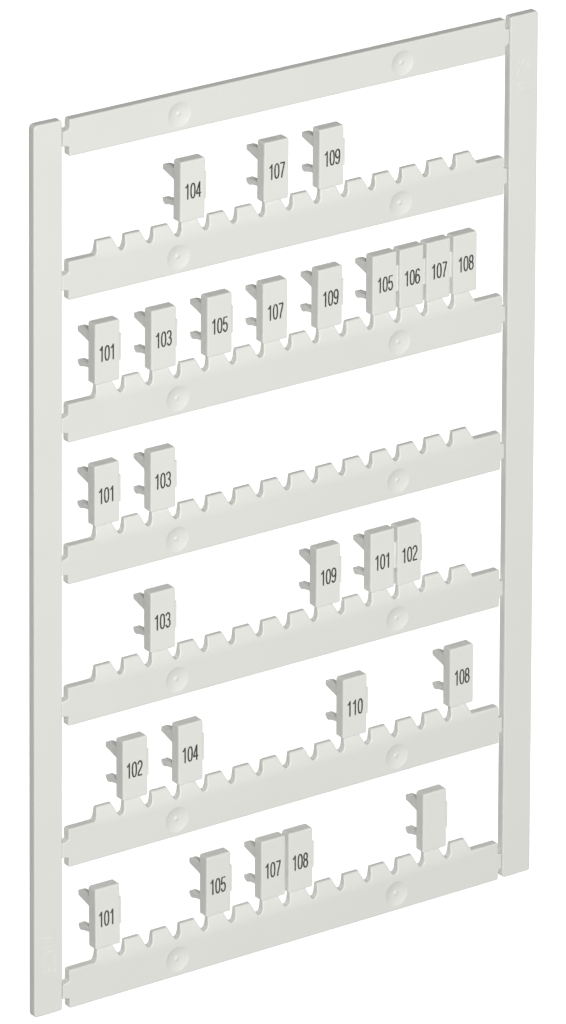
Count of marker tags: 27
